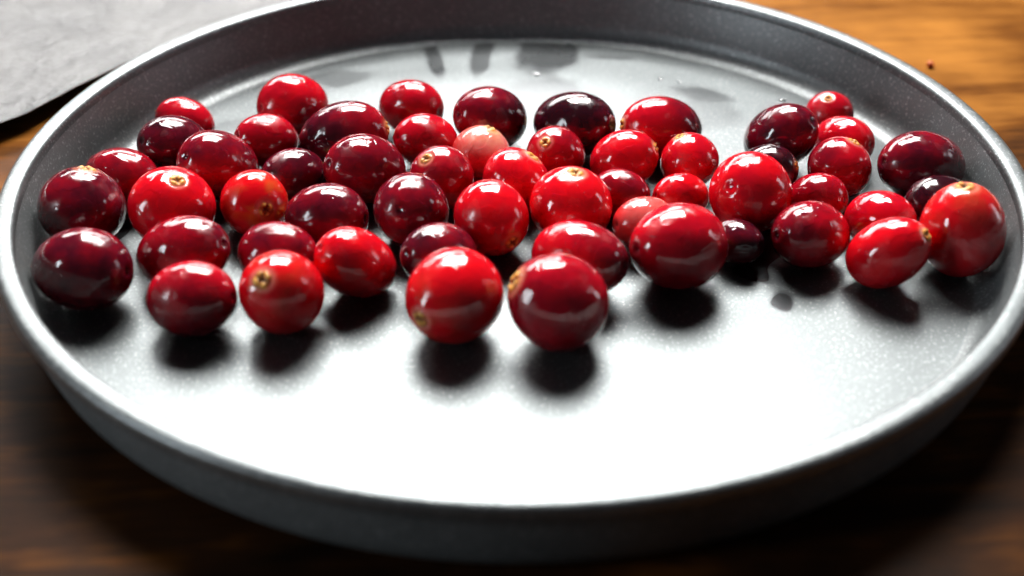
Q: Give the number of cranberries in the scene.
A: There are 55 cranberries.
